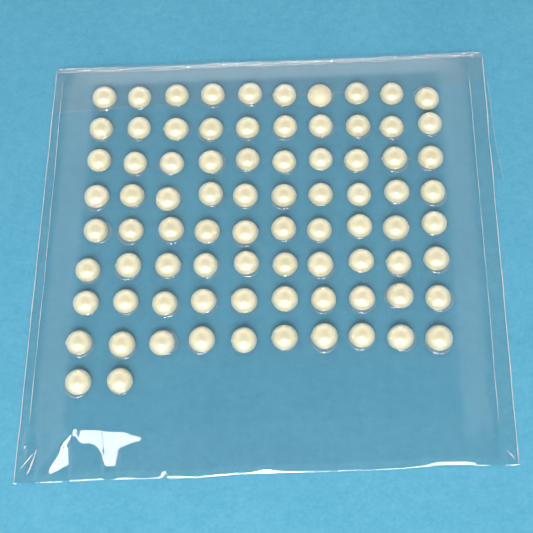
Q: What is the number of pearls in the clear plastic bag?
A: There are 82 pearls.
